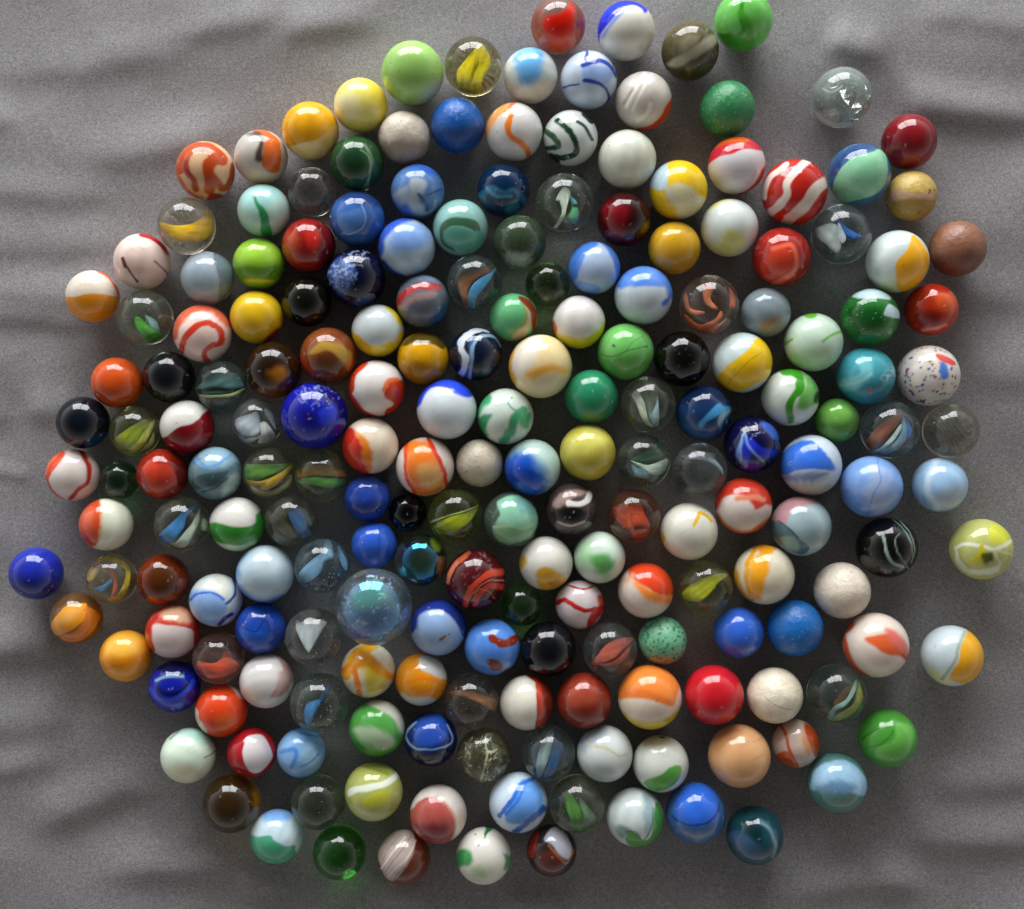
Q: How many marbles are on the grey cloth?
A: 200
